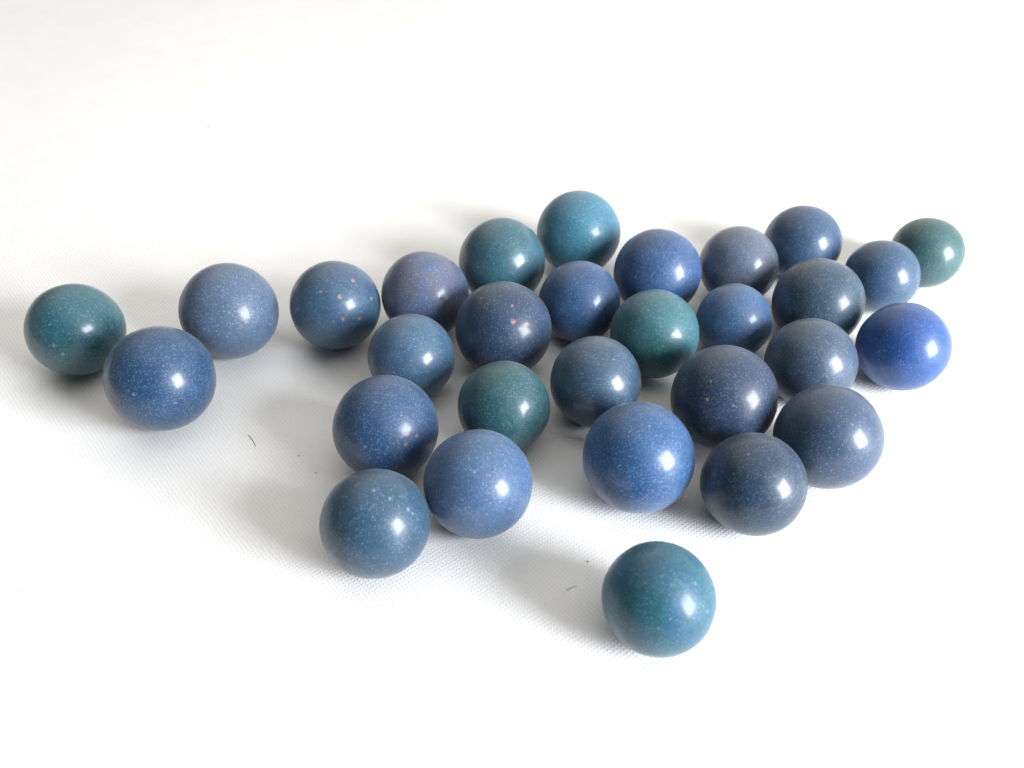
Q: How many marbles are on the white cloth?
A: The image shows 30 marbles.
